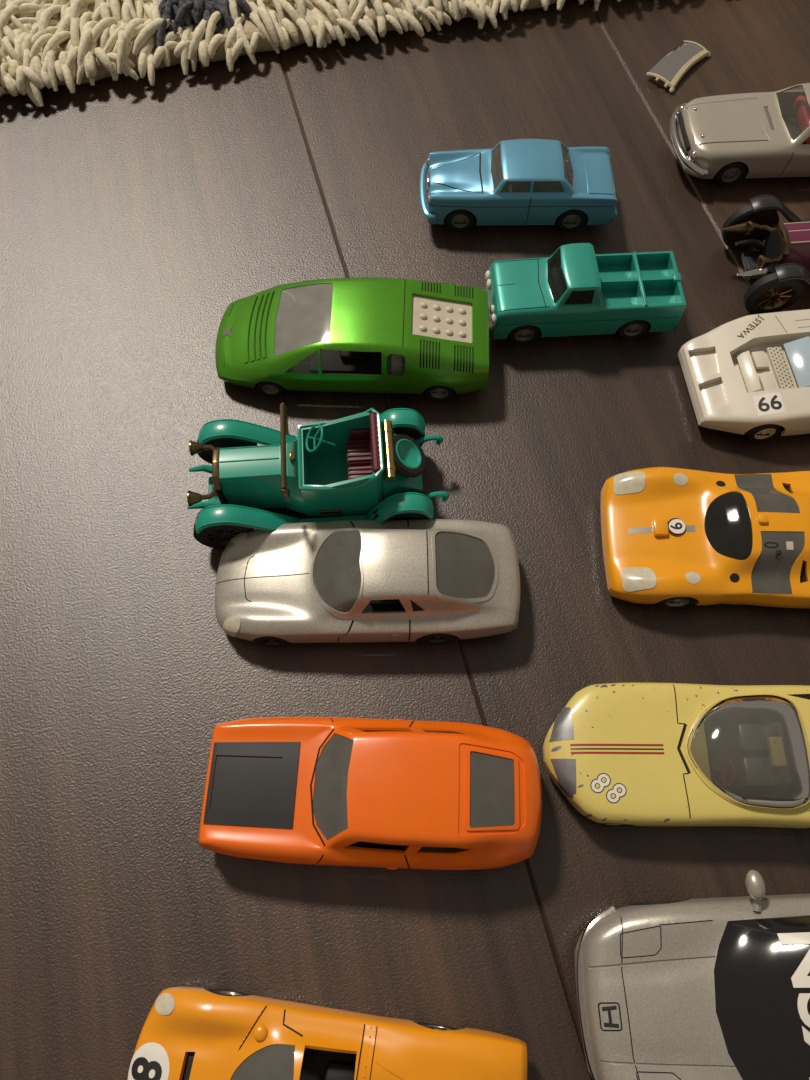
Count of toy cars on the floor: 13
